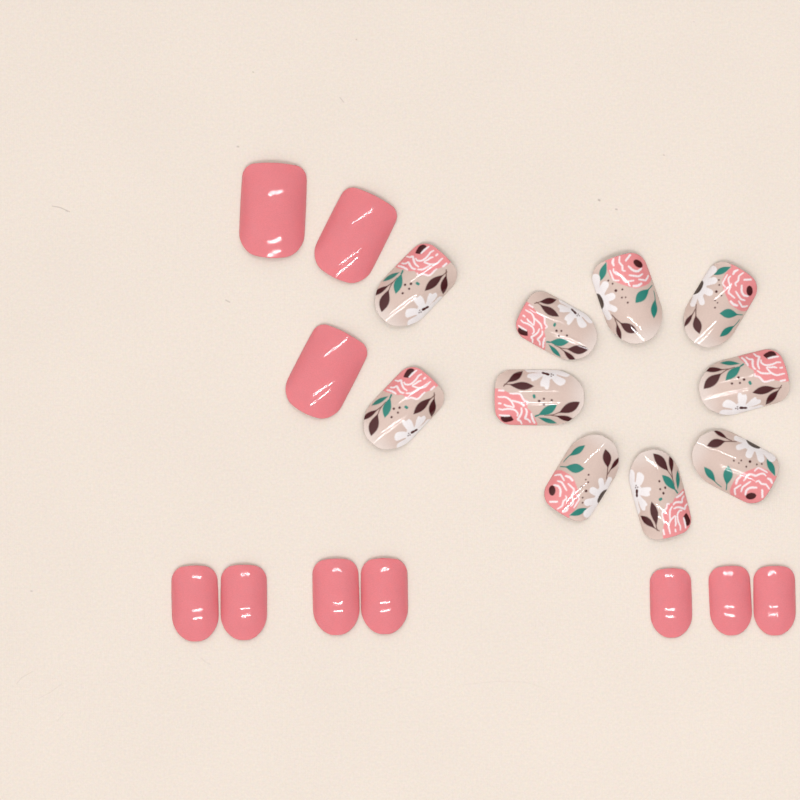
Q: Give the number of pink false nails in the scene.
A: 10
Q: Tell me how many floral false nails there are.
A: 10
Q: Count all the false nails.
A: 20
